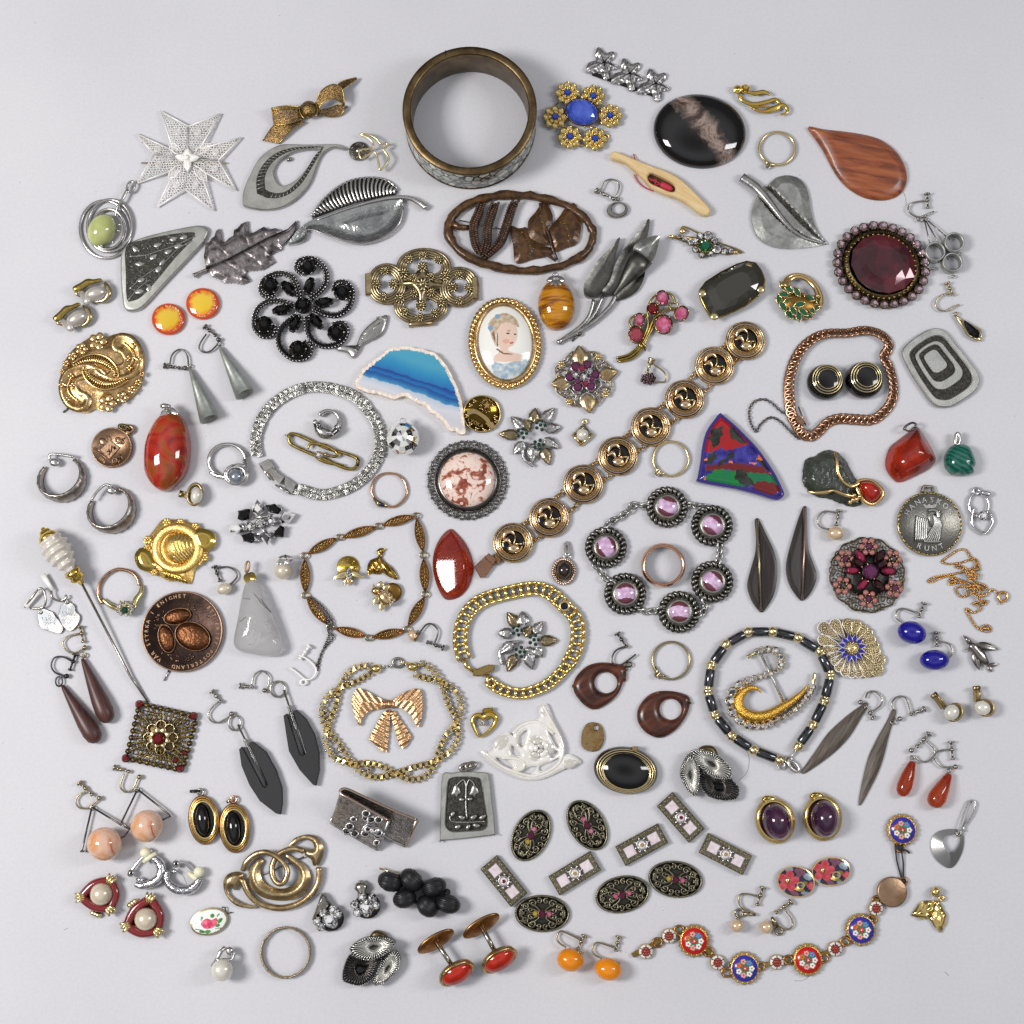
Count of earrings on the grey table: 58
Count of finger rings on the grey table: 9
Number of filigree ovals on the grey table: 5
